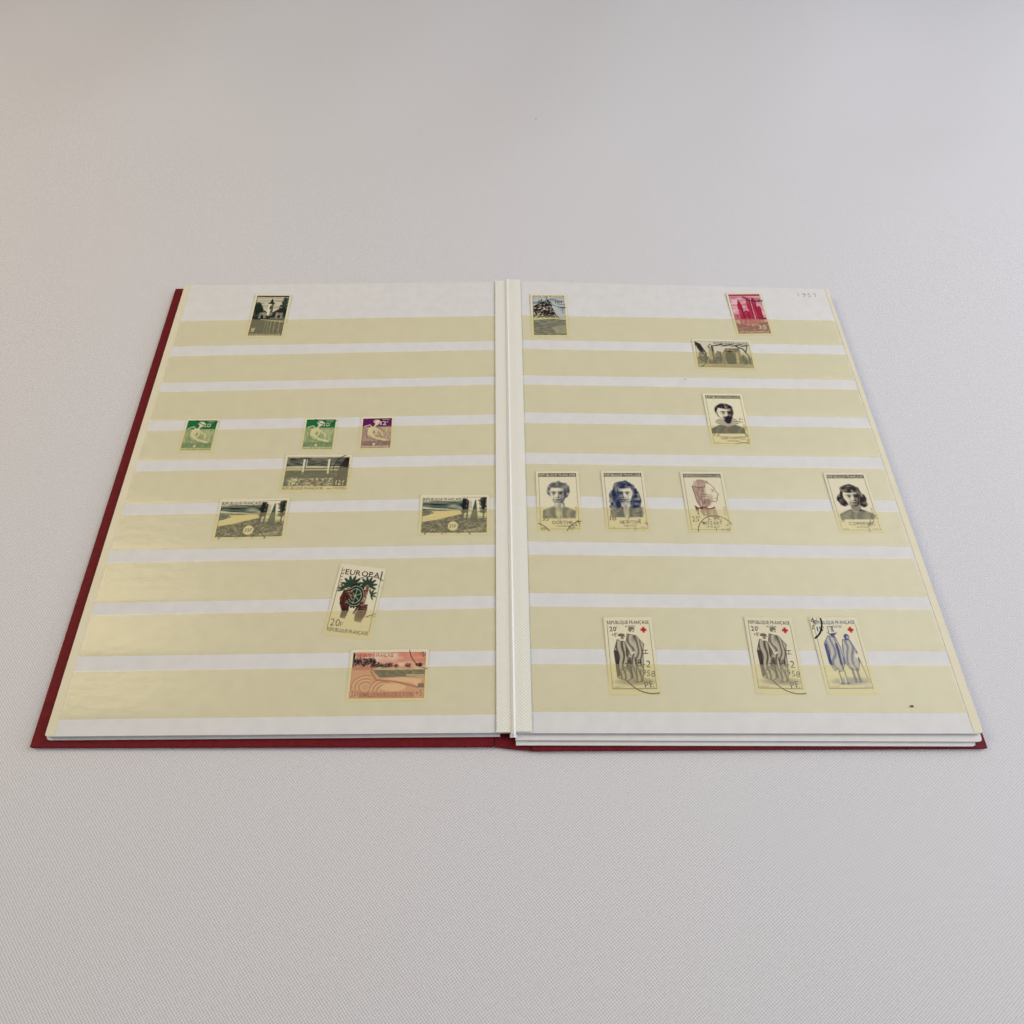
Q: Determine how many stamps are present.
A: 20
